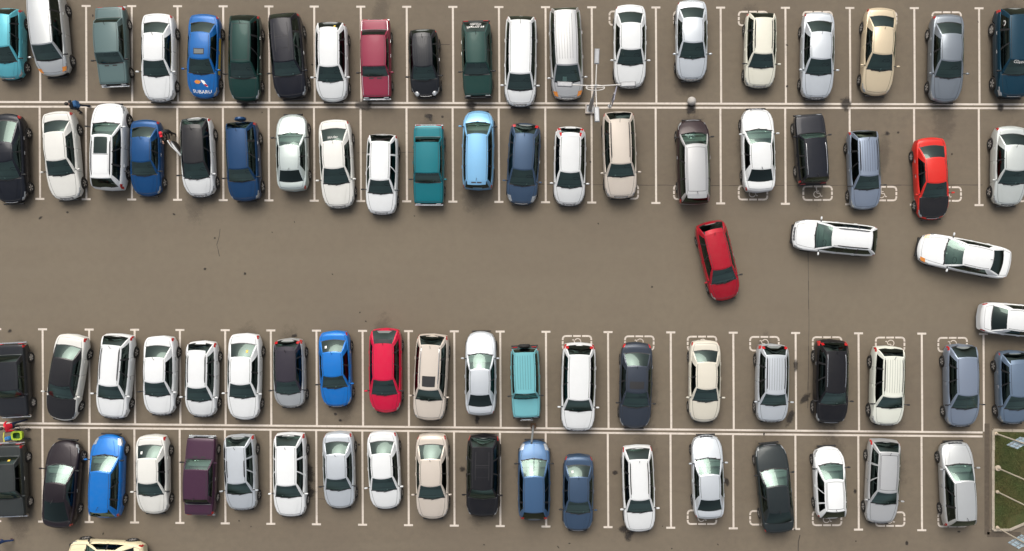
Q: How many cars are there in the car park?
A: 84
